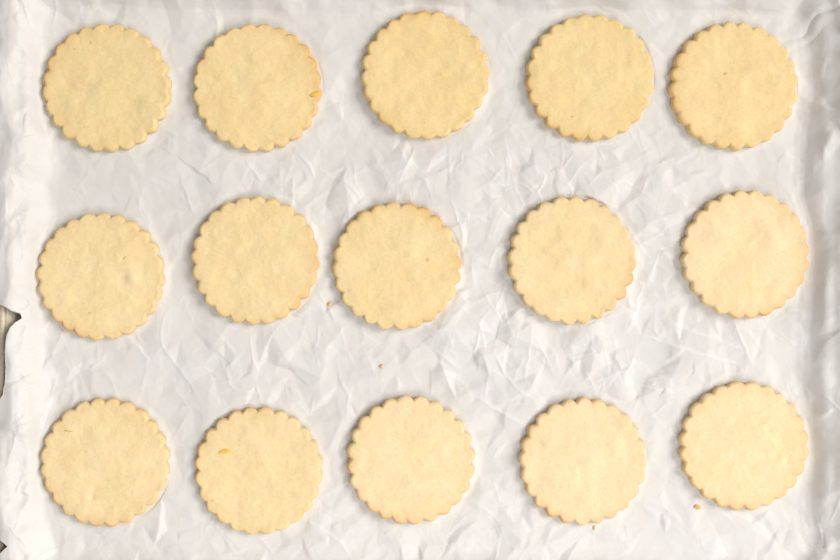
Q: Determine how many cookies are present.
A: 15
